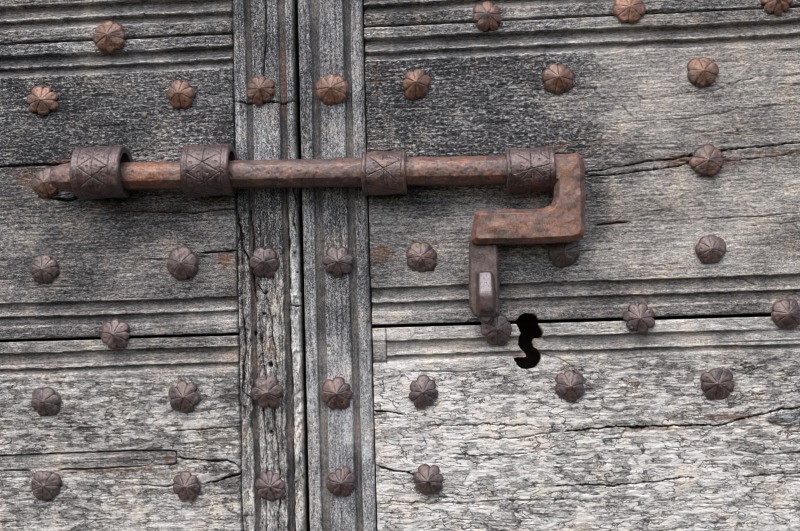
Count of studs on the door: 36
